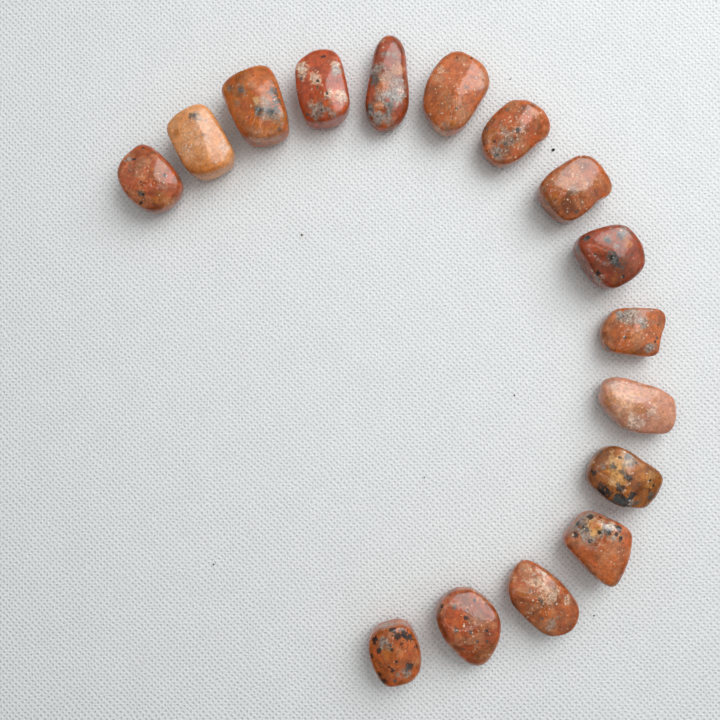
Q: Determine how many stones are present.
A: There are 16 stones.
